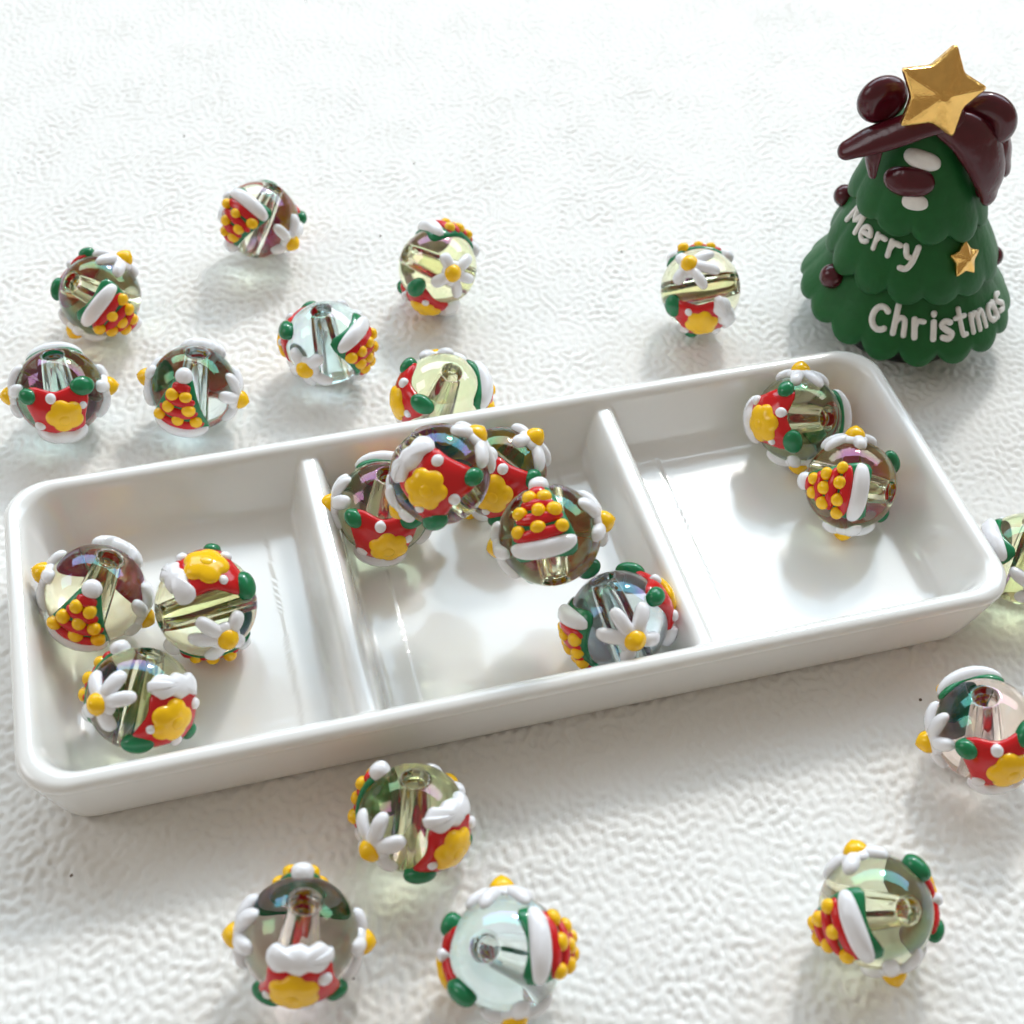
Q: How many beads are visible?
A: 24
